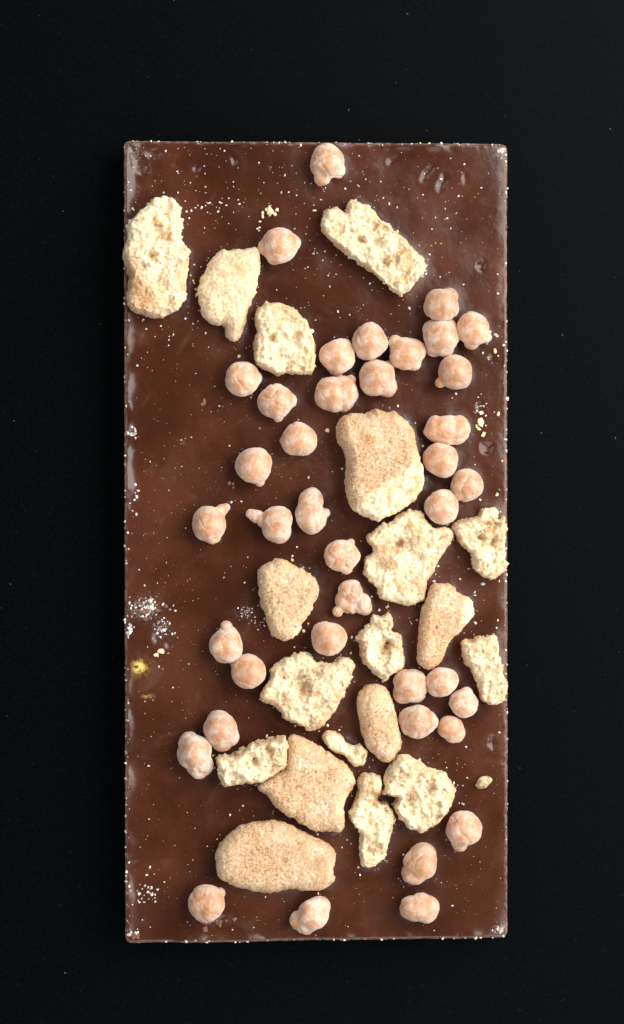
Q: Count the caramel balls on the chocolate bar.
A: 39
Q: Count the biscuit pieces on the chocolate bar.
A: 19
